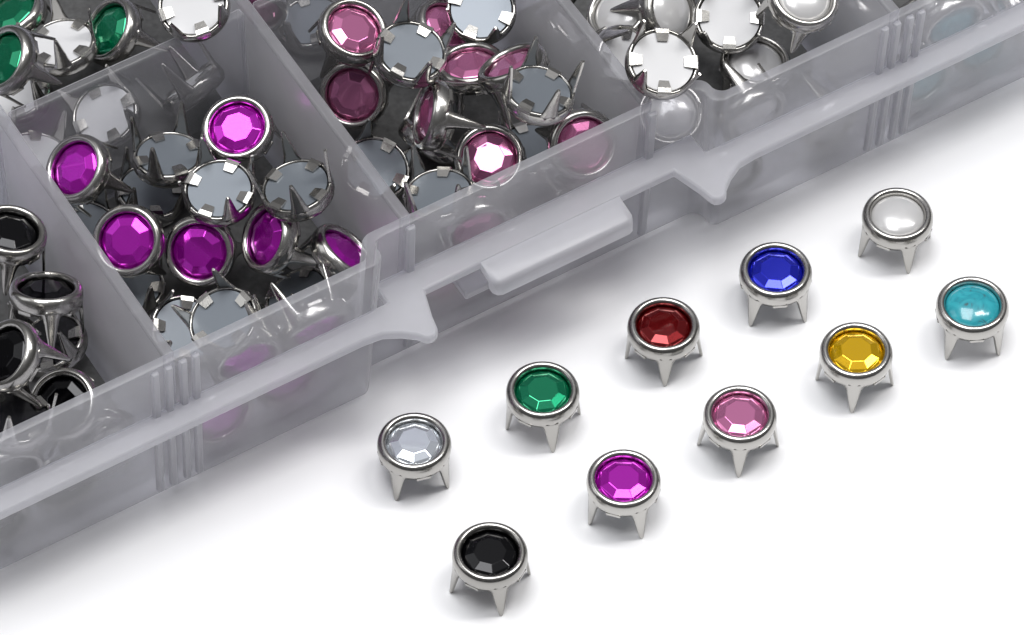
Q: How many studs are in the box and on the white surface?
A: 86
